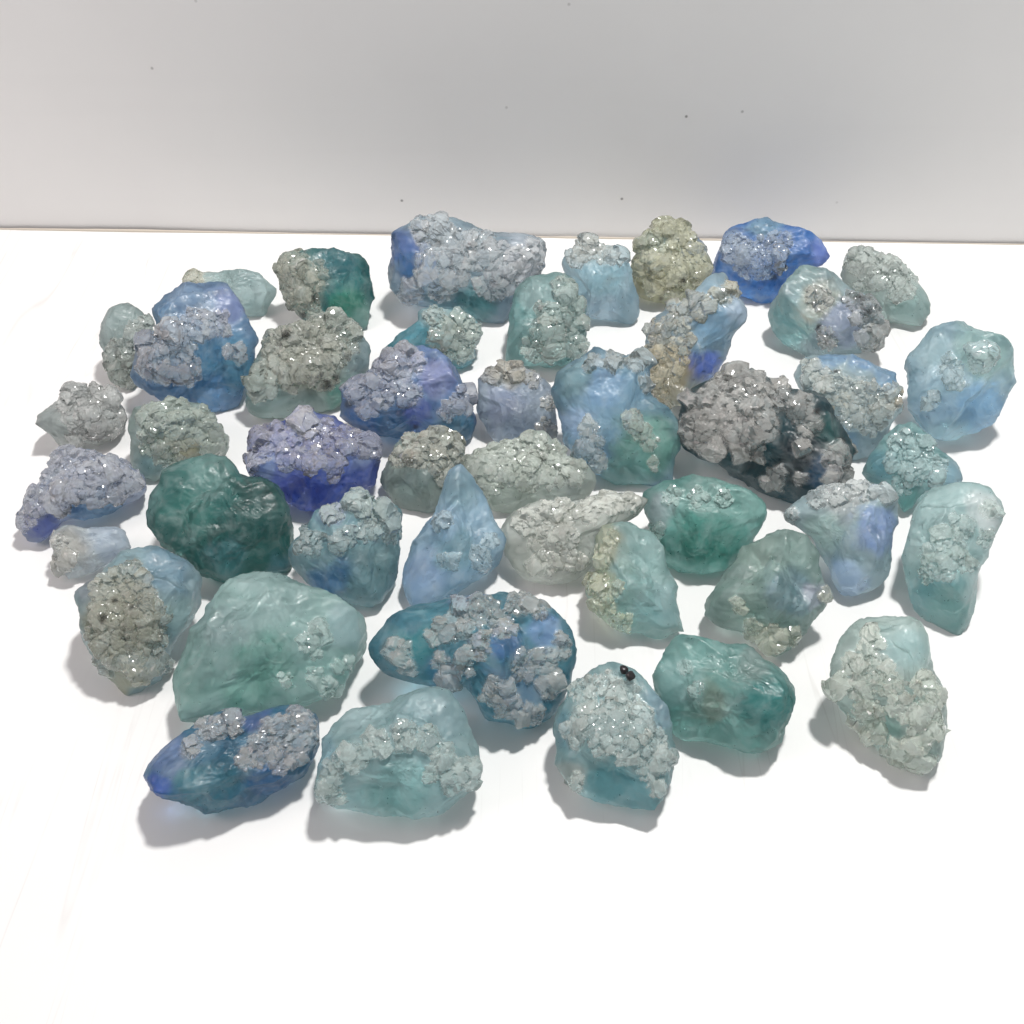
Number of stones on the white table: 45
